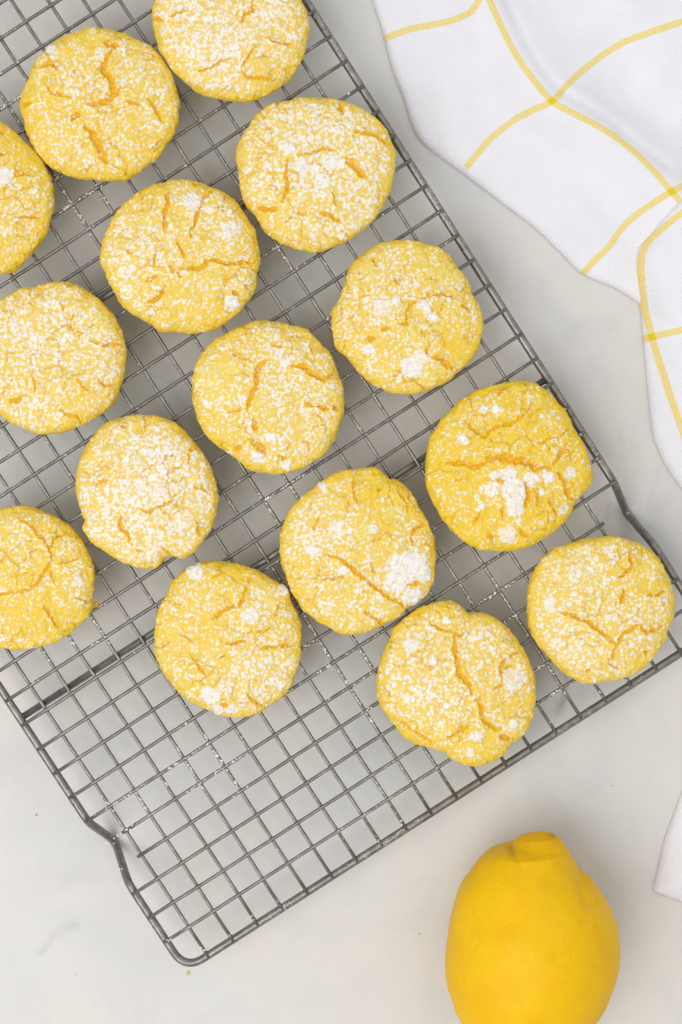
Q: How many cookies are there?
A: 15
